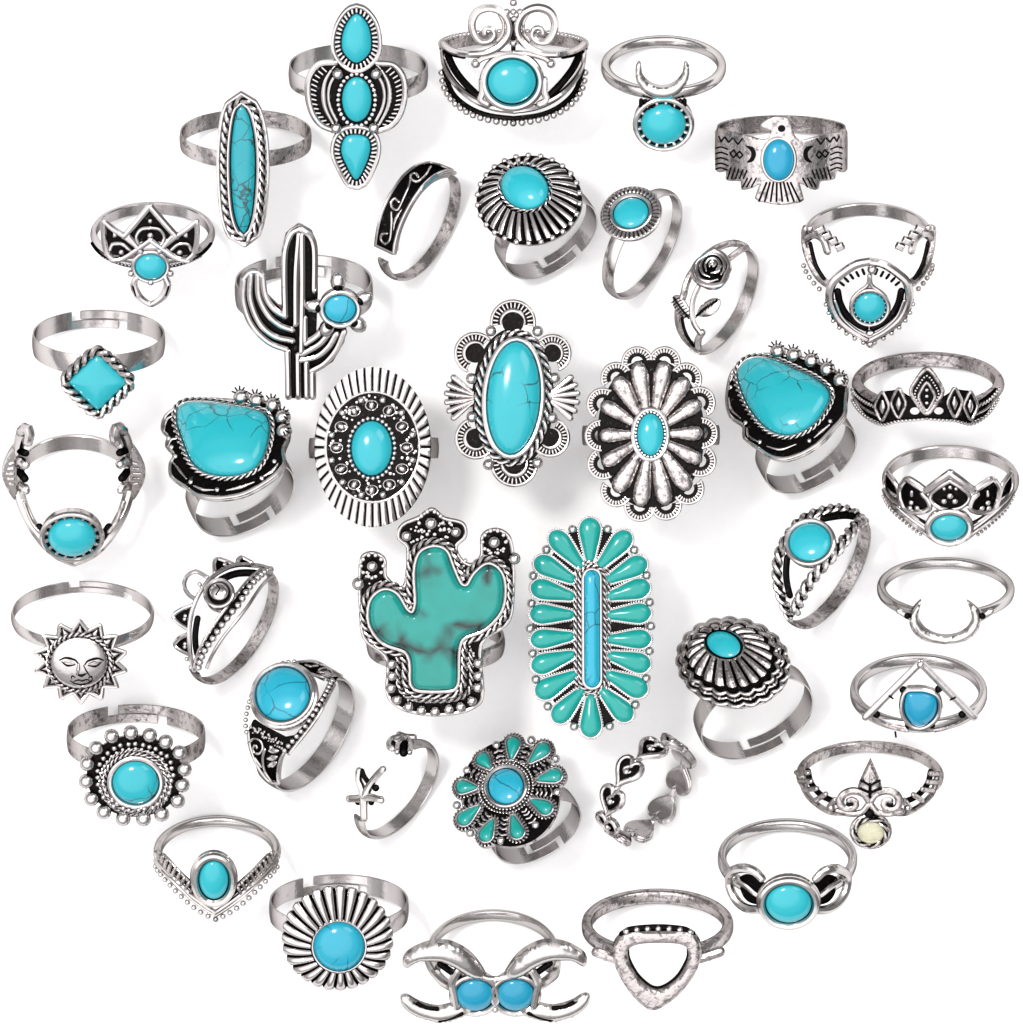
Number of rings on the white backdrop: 40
